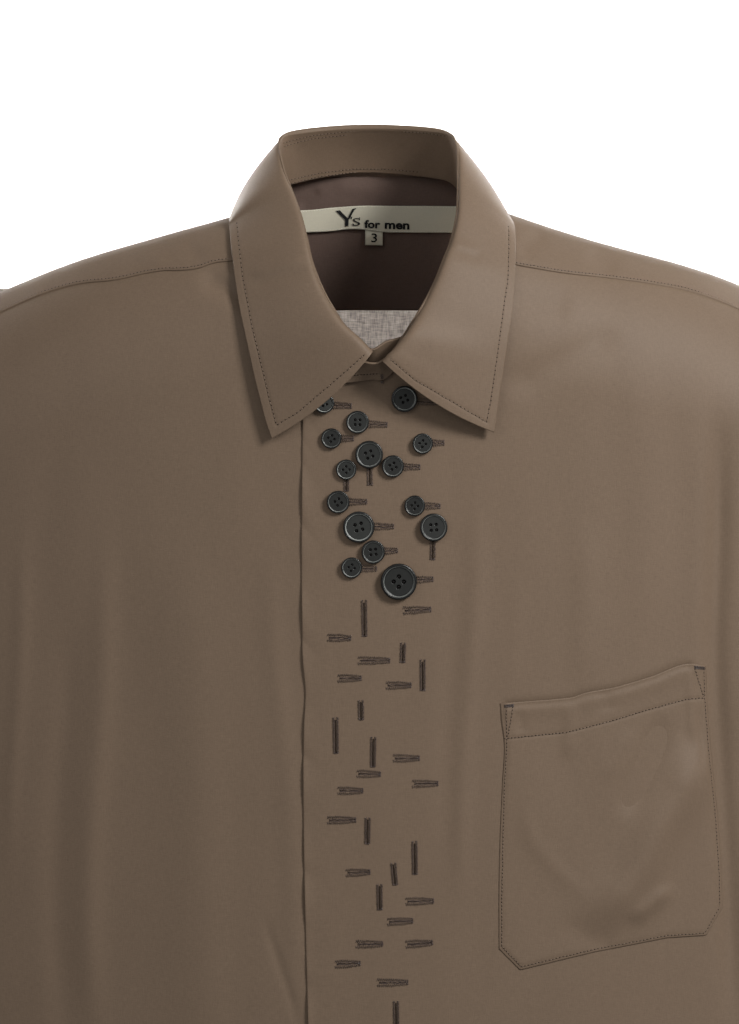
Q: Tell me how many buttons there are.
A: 15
